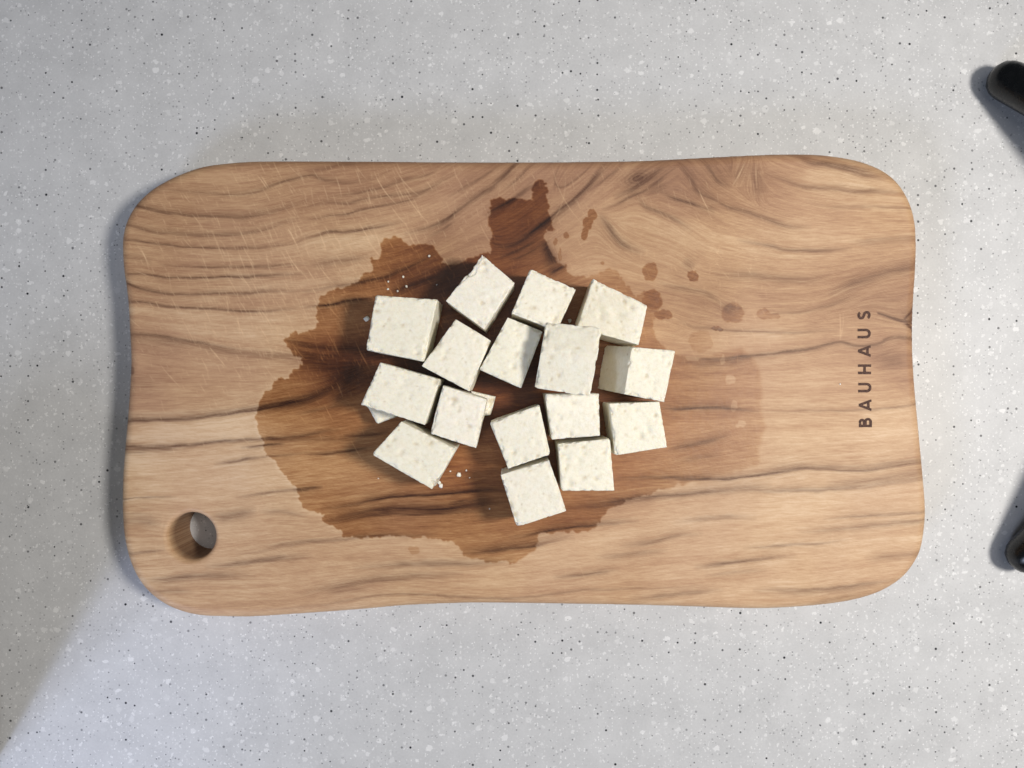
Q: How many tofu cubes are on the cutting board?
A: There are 16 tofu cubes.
